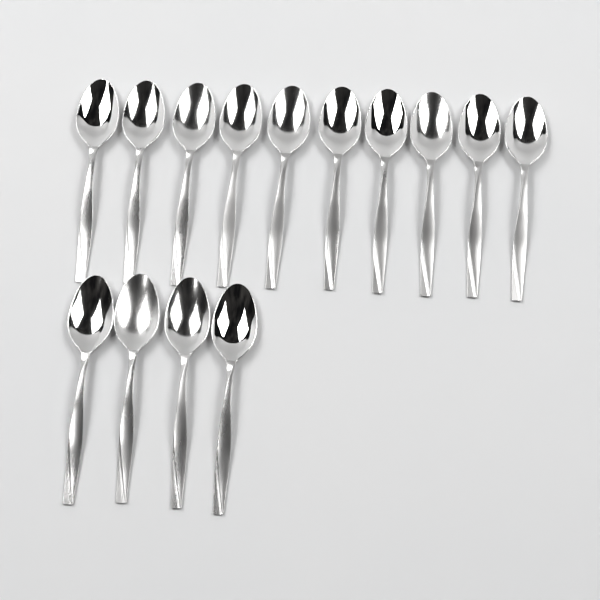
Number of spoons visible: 14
